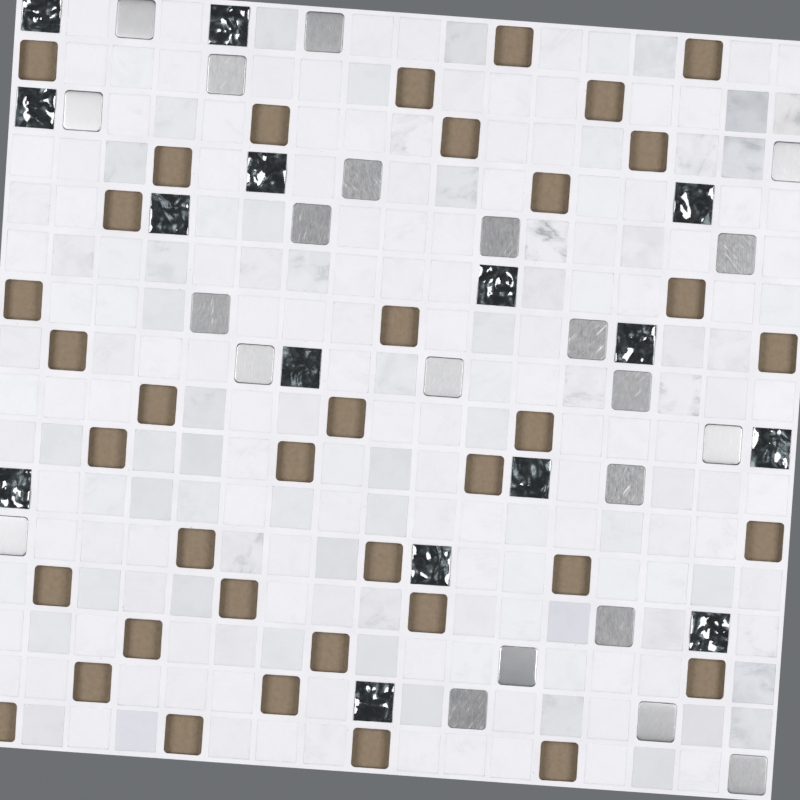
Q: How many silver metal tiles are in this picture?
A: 22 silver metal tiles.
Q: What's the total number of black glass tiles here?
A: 15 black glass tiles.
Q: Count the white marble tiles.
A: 197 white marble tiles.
